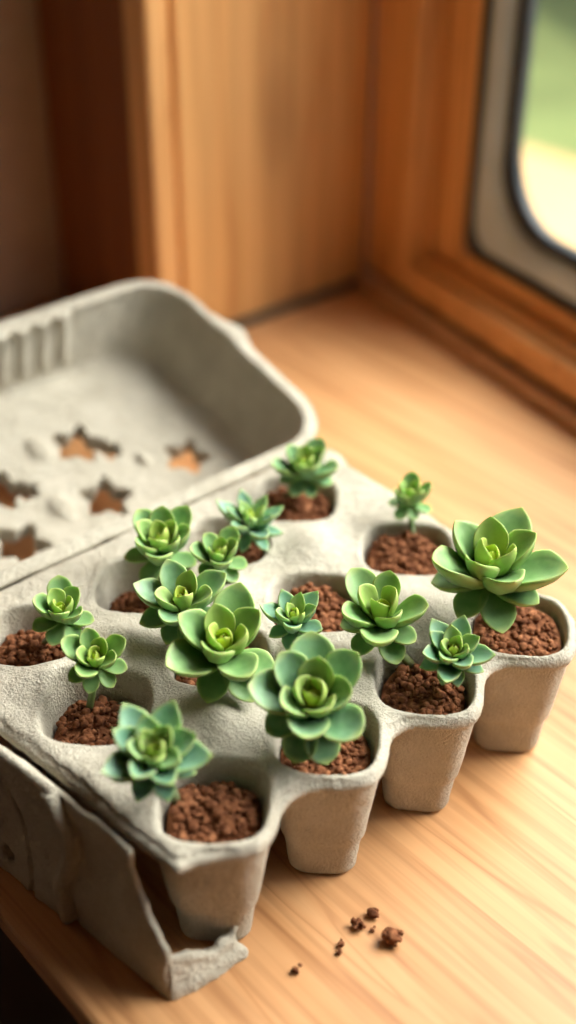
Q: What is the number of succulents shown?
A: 15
